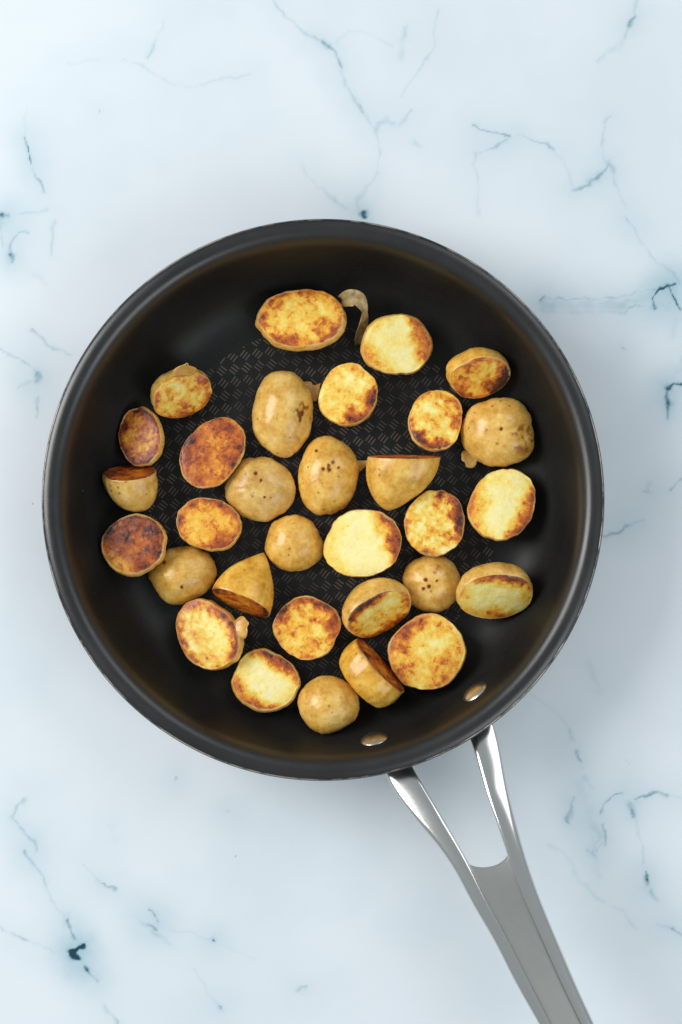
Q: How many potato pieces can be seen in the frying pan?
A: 31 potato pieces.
